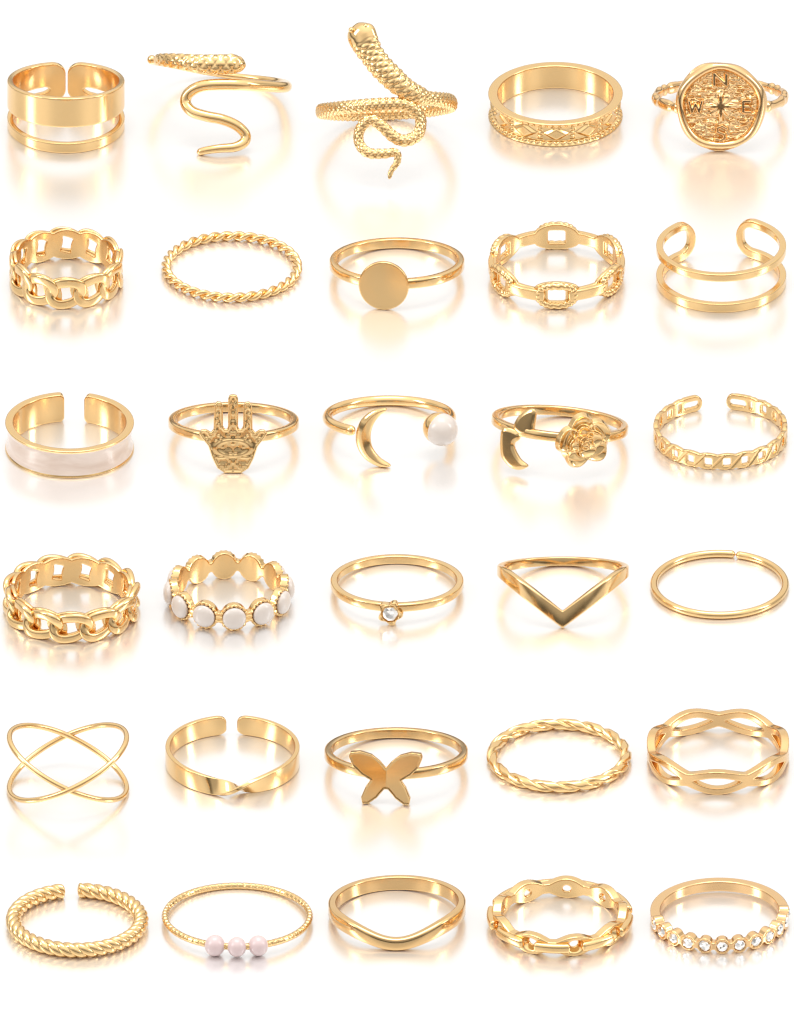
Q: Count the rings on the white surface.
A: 30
